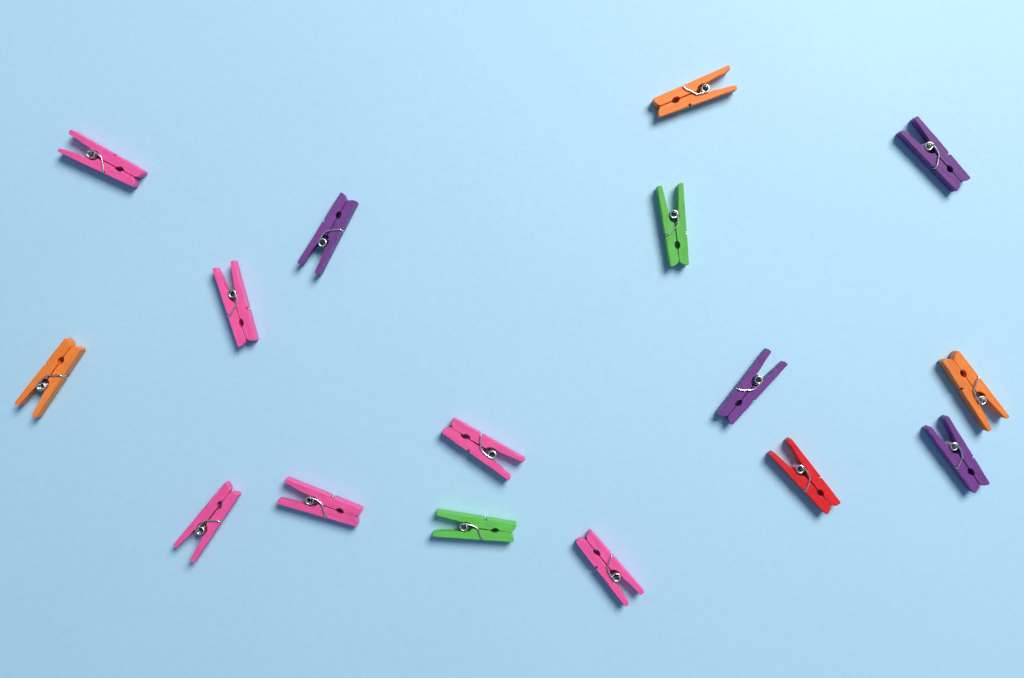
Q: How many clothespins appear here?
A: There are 16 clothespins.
